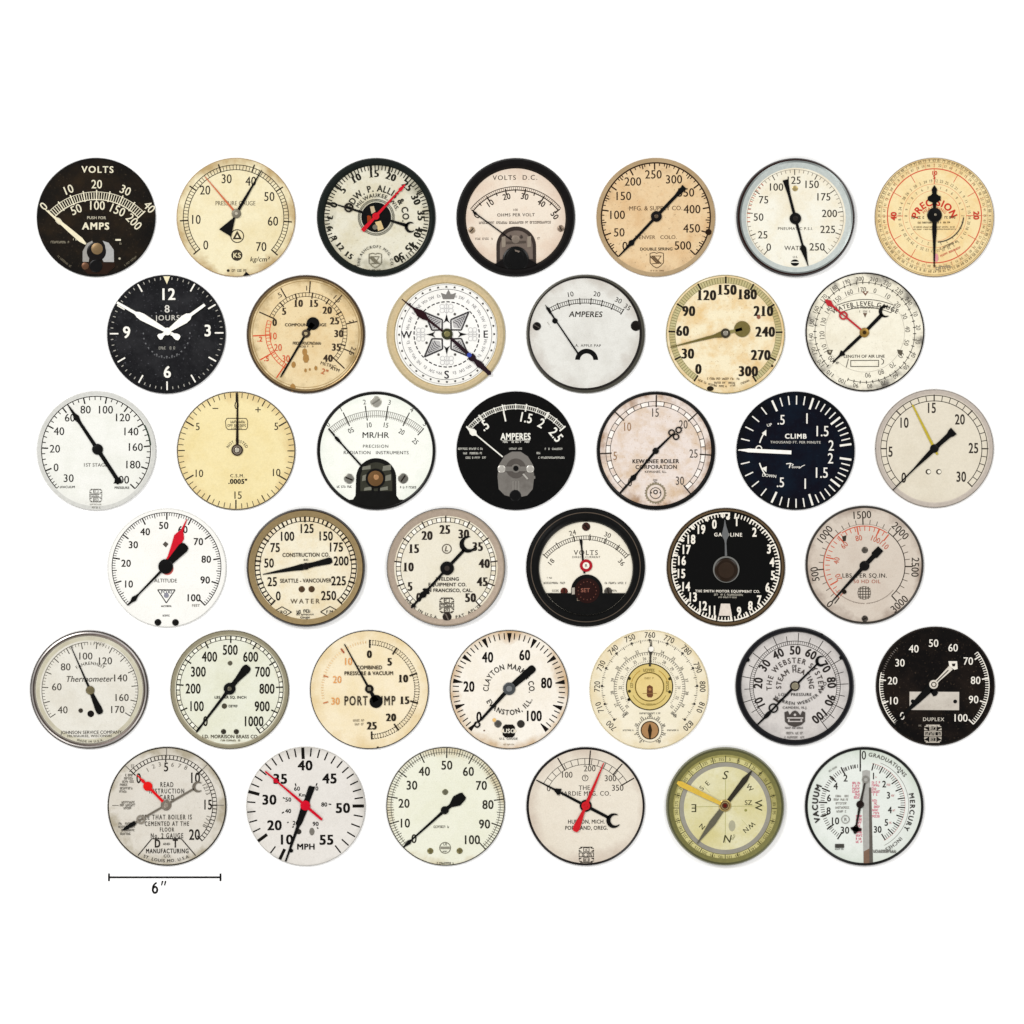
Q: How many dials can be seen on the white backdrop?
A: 39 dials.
